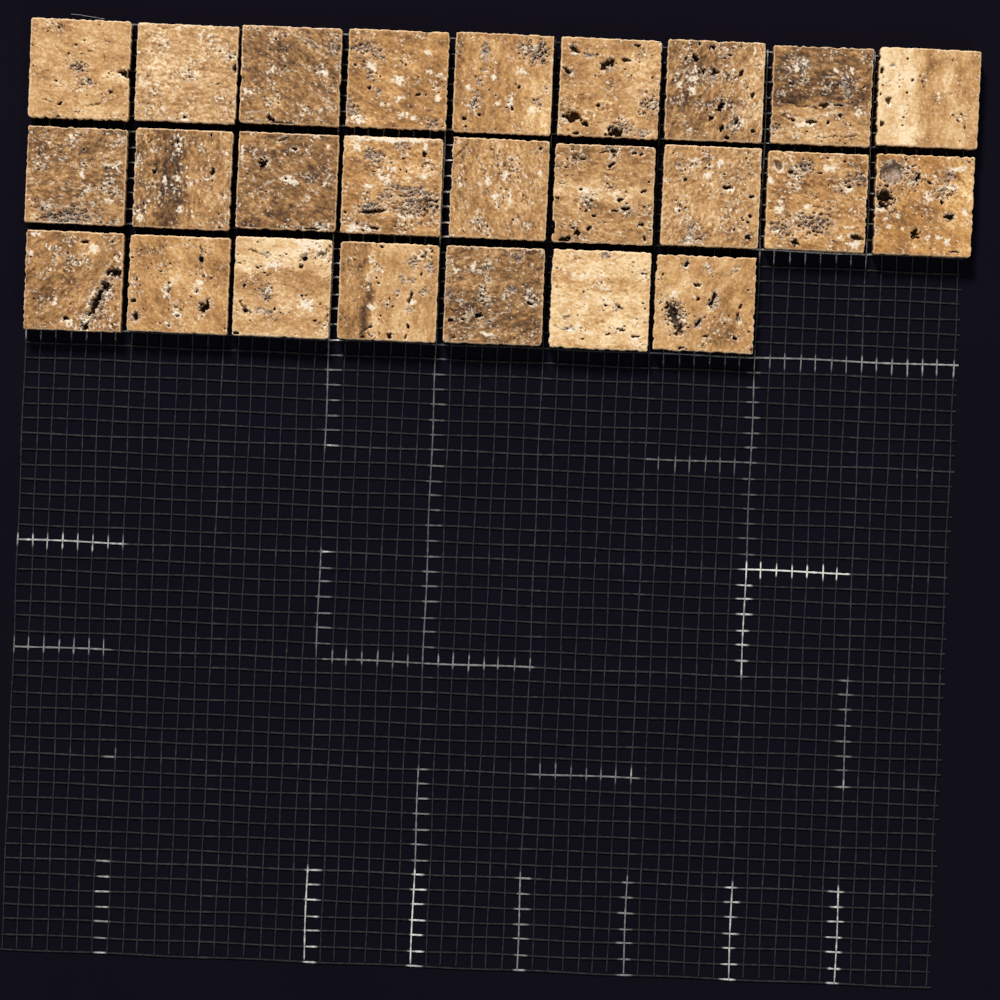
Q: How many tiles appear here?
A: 25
